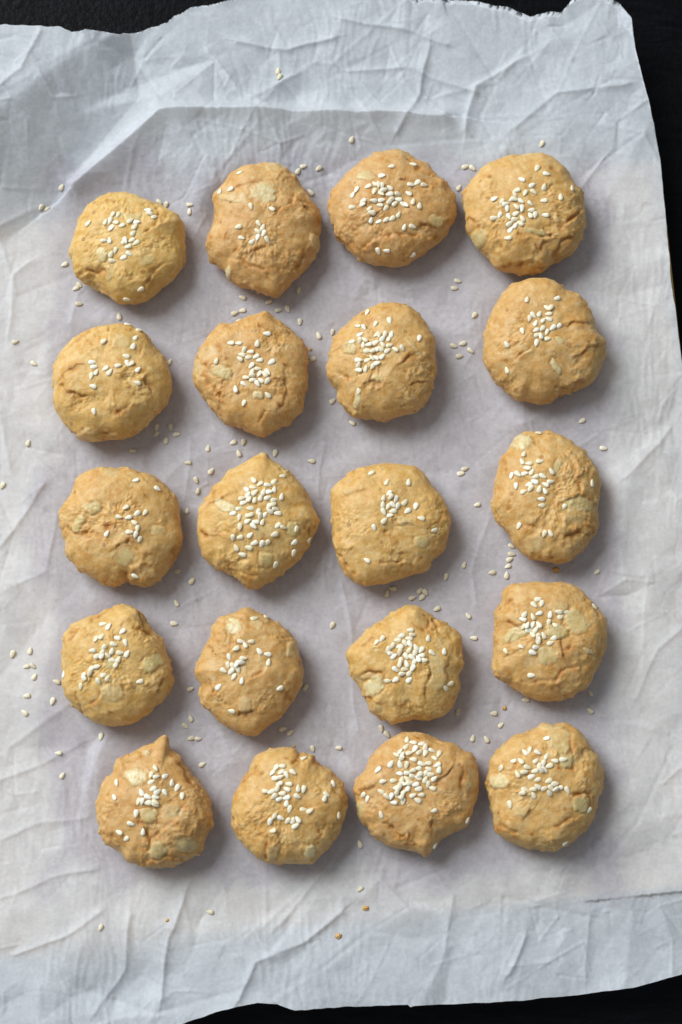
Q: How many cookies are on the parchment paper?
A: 20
